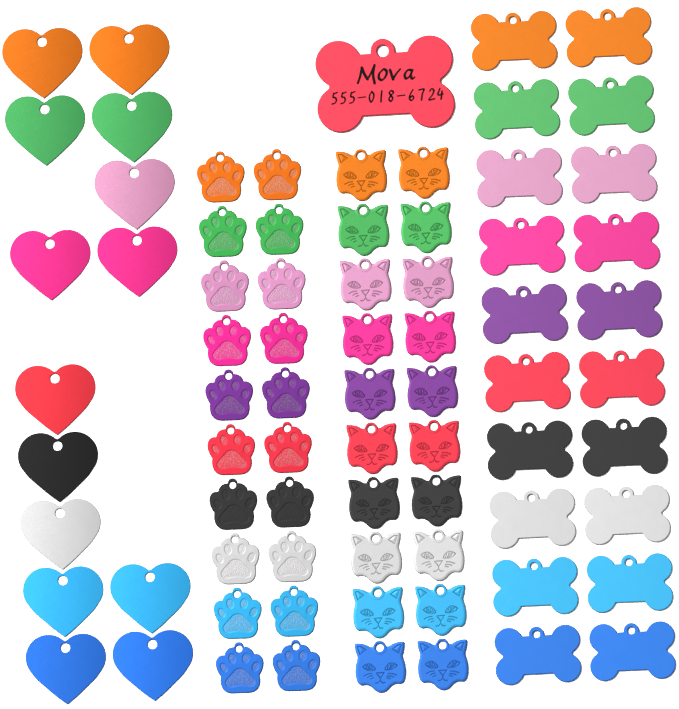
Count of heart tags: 14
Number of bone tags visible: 21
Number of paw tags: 20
